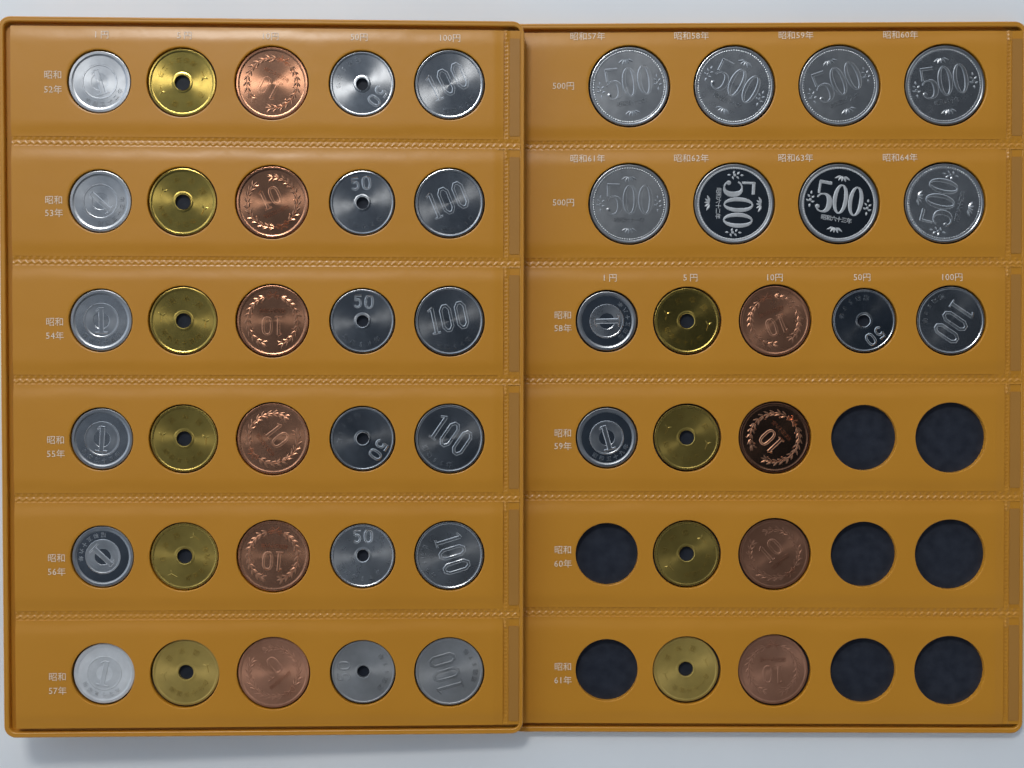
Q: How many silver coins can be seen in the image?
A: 30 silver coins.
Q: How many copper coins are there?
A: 10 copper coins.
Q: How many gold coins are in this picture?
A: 10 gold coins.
